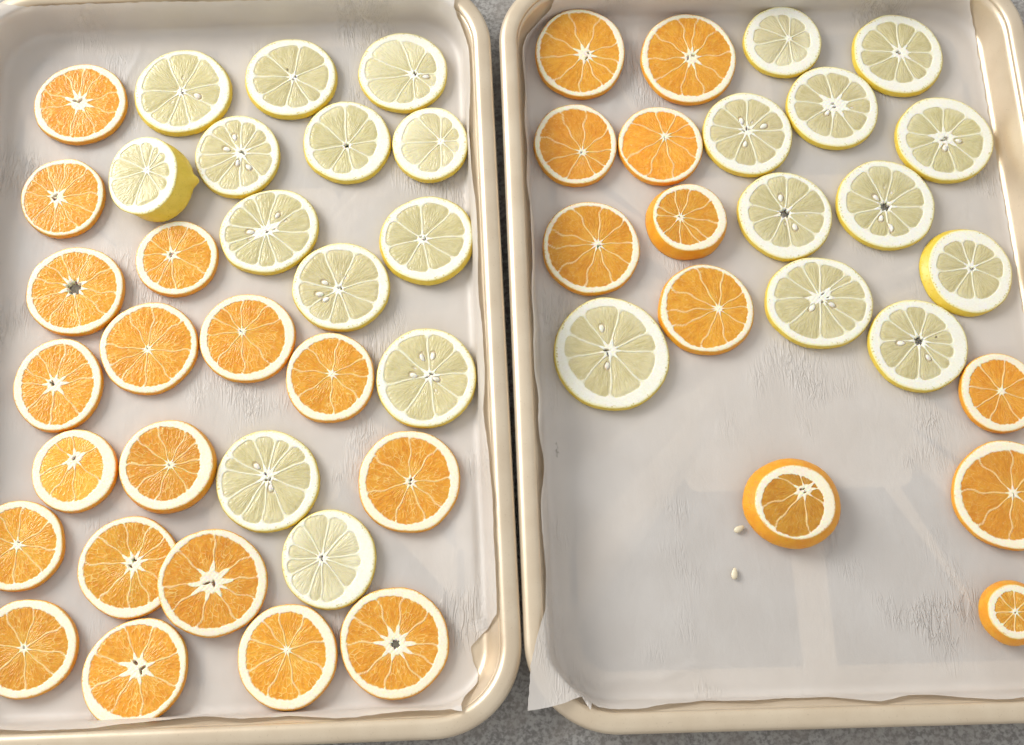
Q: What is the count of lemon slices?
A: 24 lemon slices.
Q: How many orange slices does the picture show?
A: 29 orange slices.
